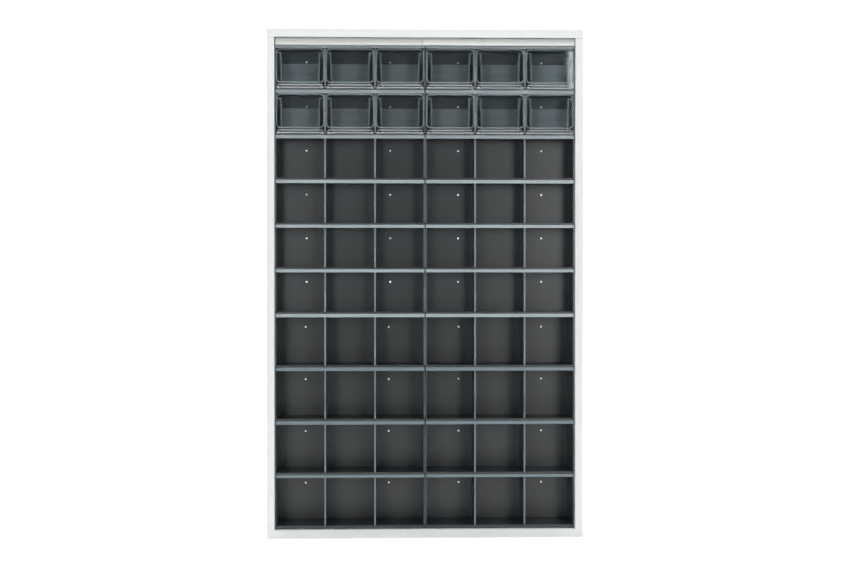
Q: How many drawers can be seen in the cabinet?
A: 12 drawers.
